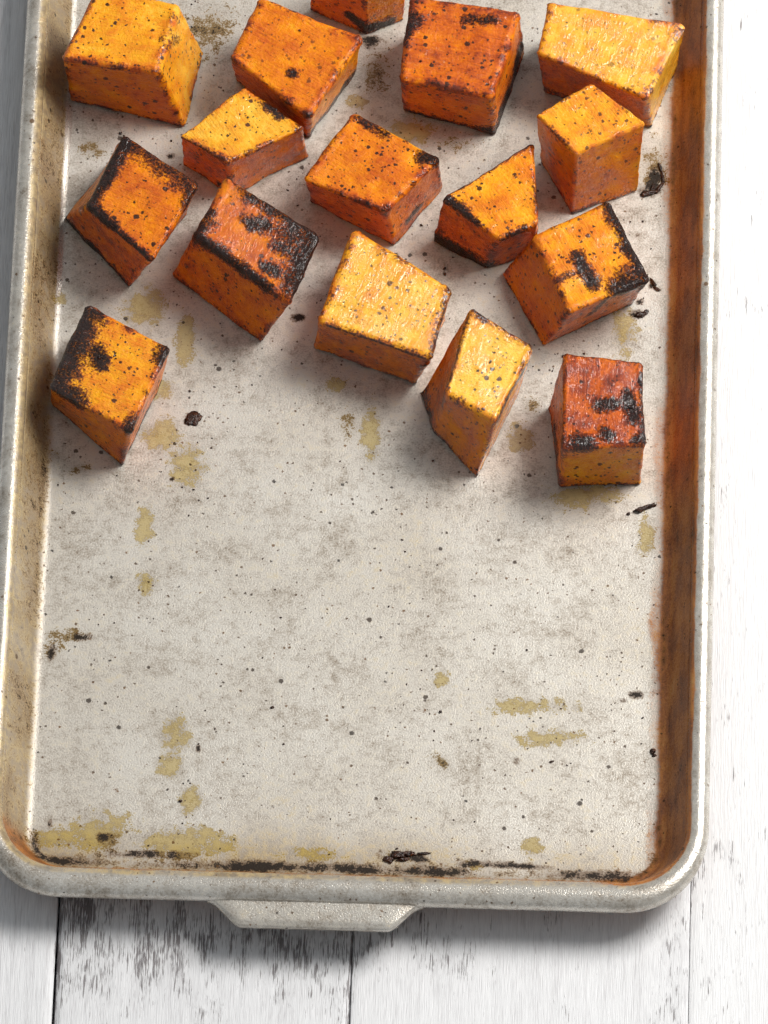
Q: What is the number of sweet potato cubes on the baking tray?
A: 16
